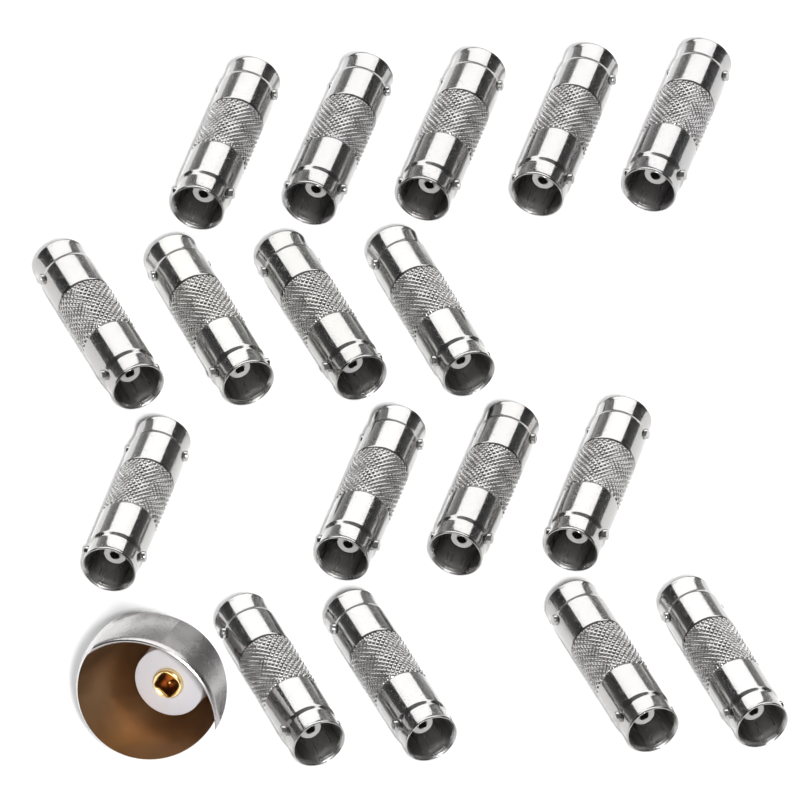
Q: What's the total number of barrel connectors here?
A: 17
